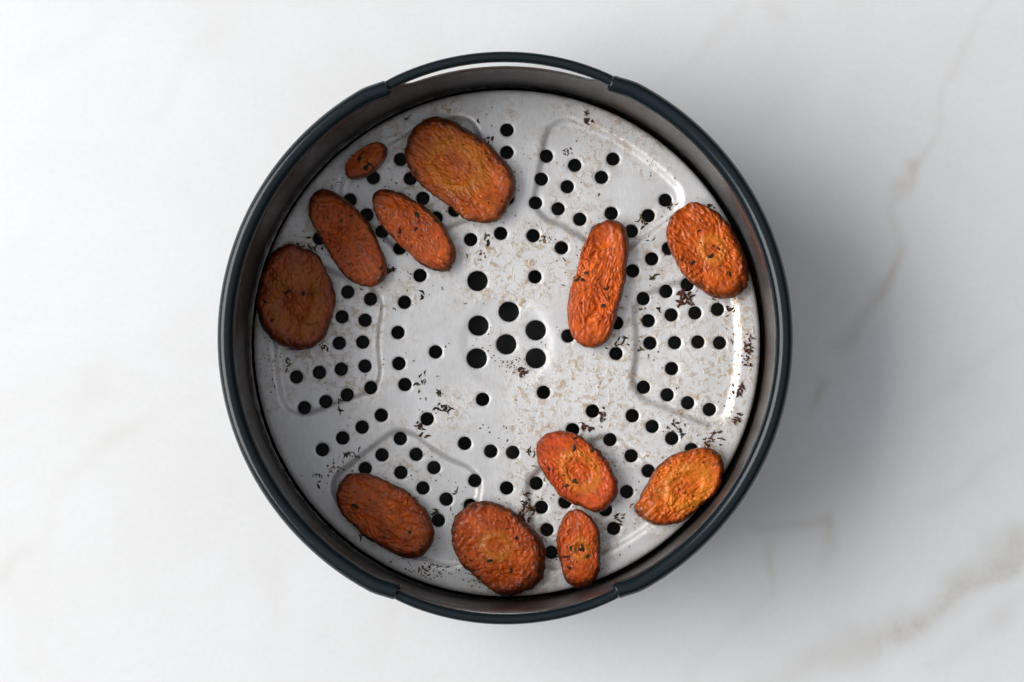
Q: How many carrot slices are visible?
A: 12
